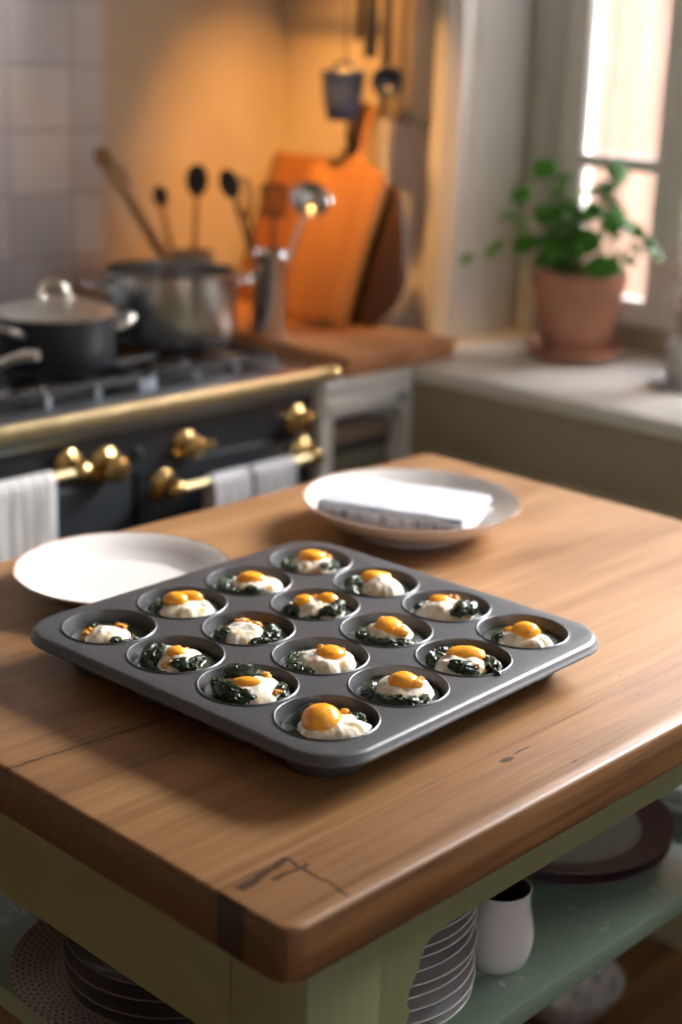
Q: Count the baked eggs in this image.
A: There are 16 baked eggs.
